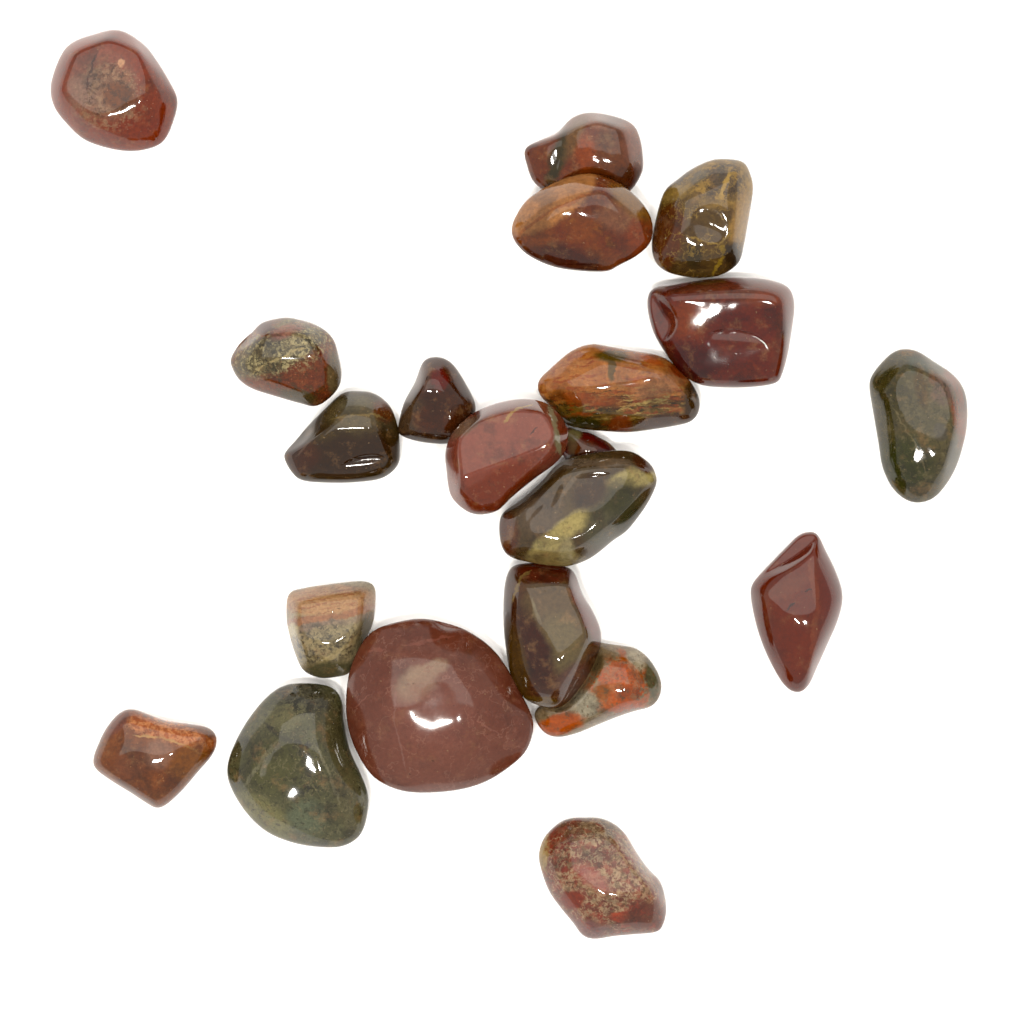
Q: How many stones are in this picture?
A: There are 21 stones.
